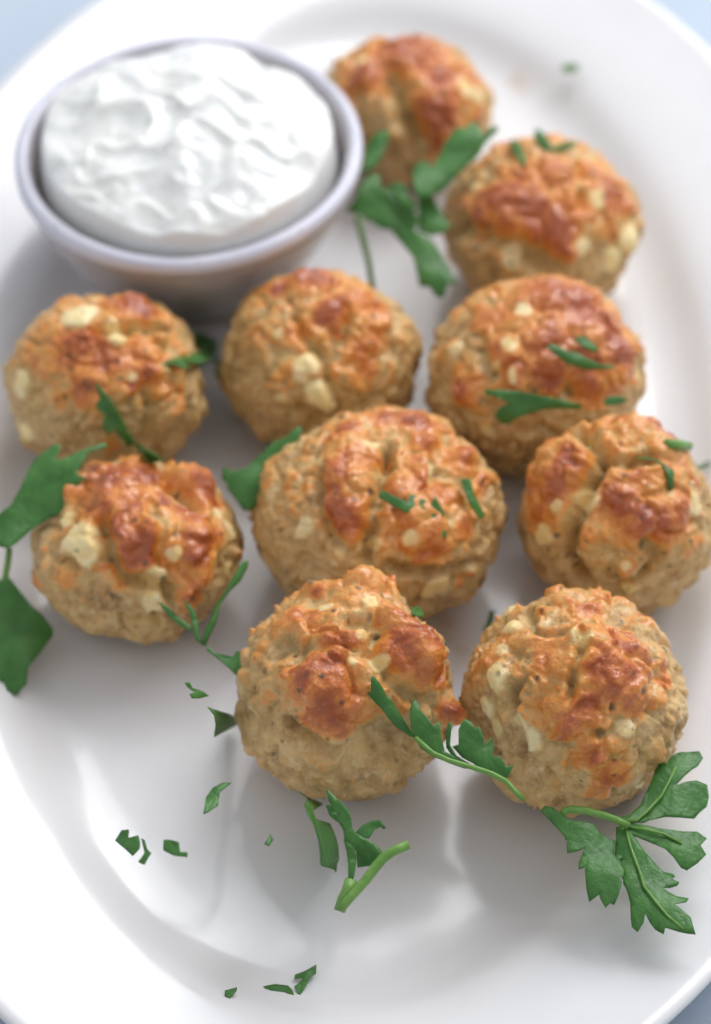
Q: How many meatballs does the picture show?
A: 10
